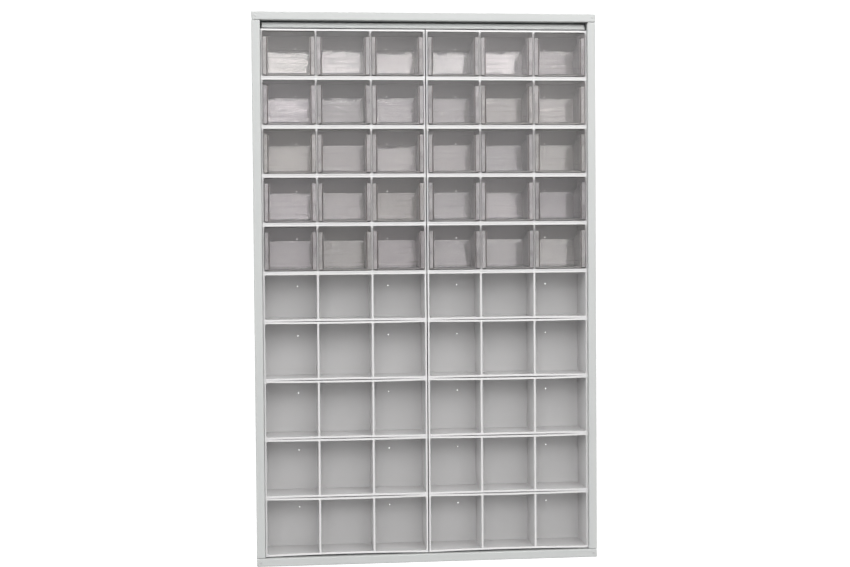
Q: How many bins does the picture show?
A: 30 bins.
